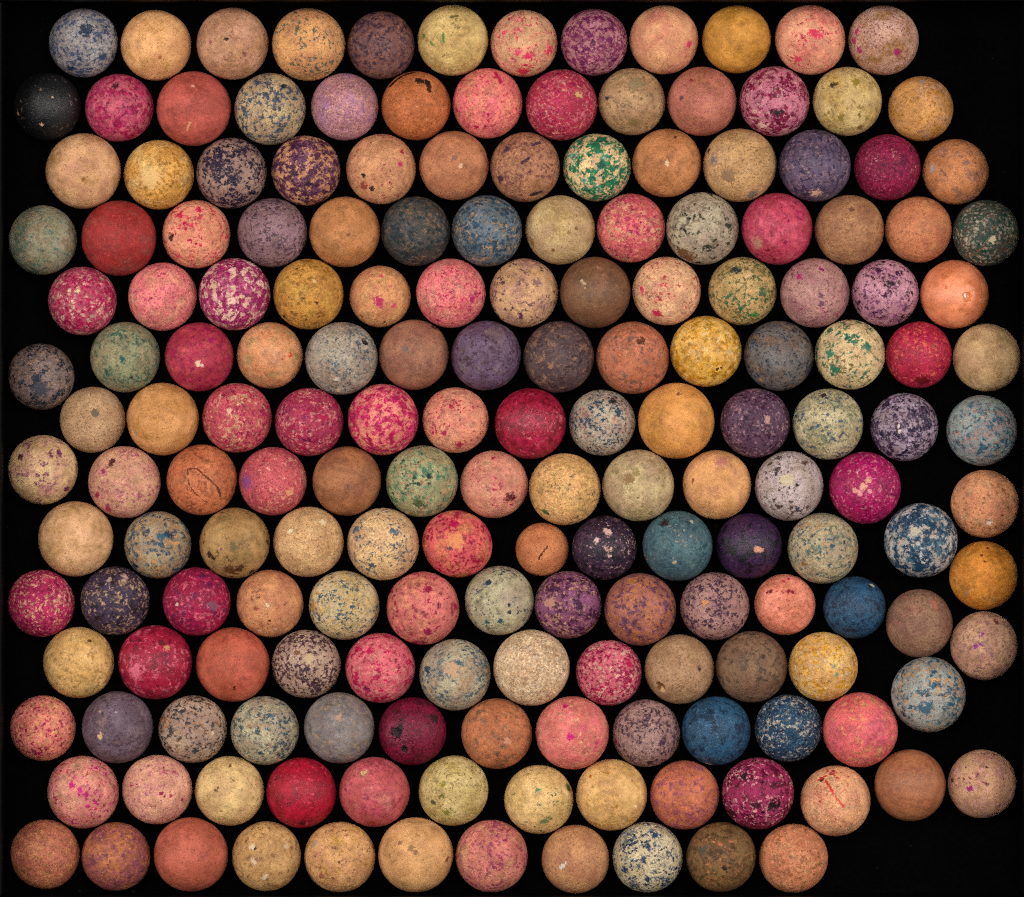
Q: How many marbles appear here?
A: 180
